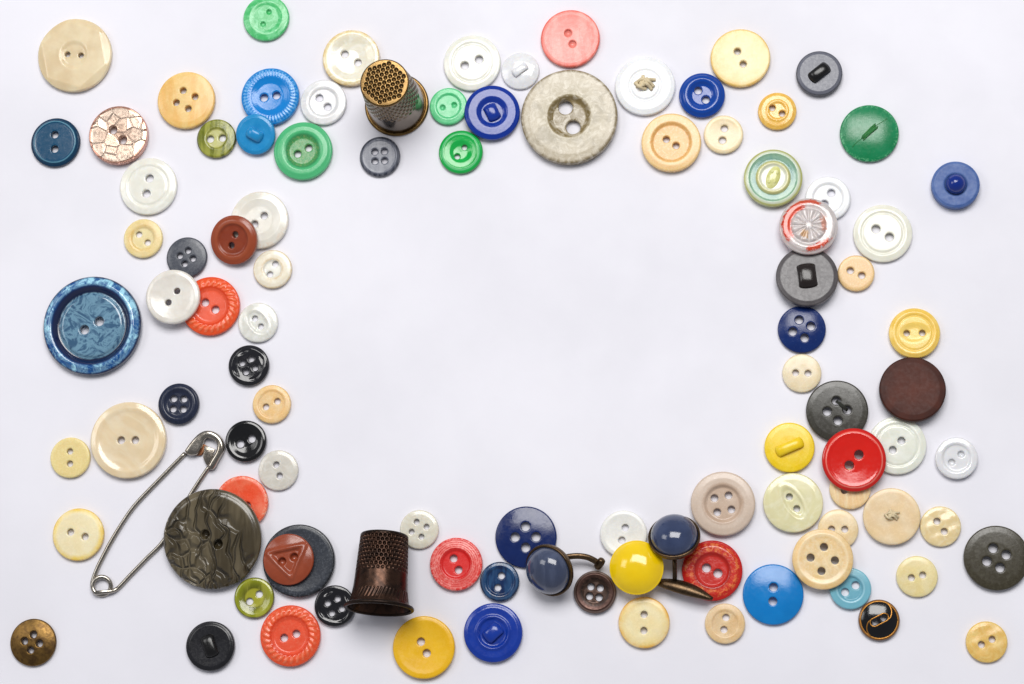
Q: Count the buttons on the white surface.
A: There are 95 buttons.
